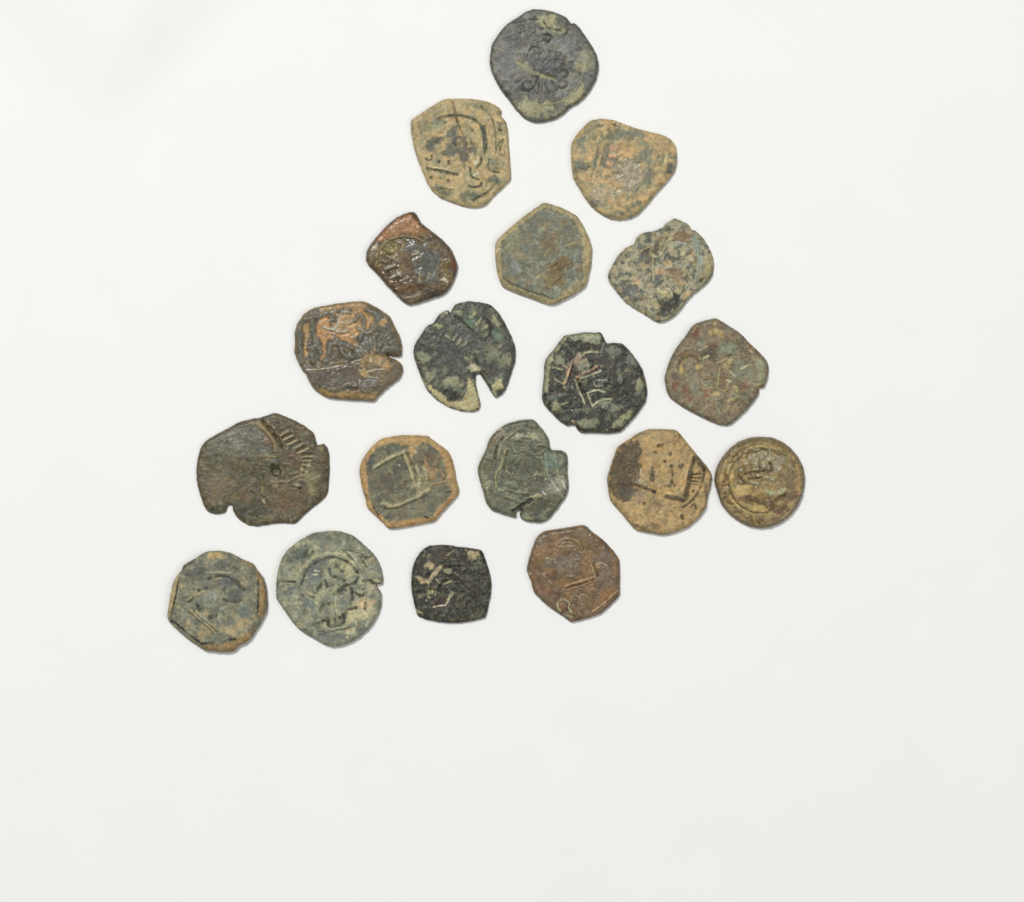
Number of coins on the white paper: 19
